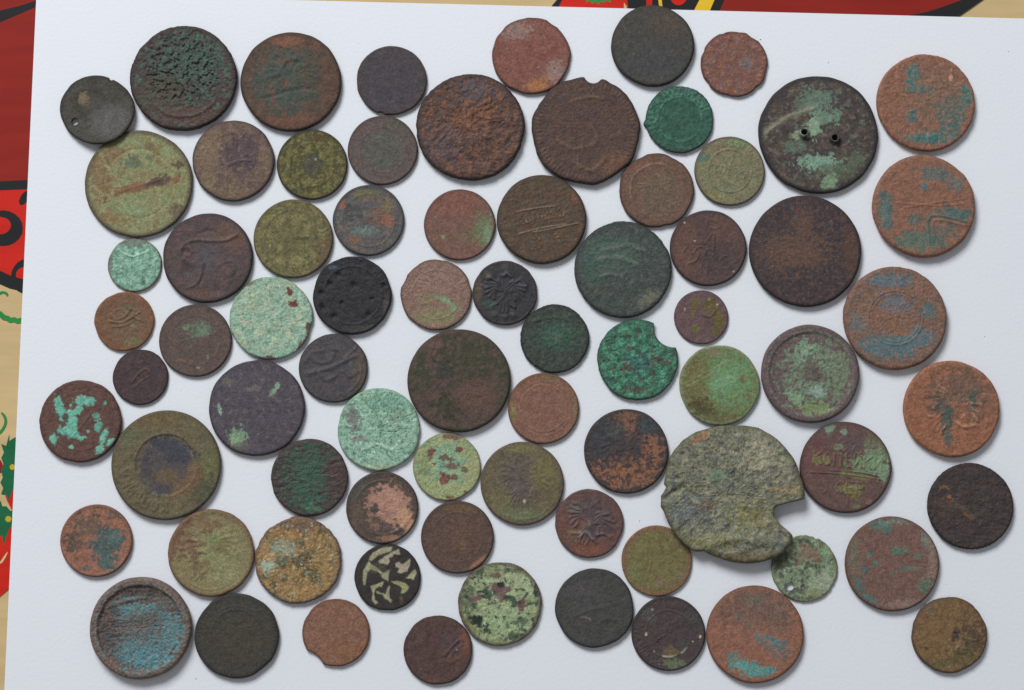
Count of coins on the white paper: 75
